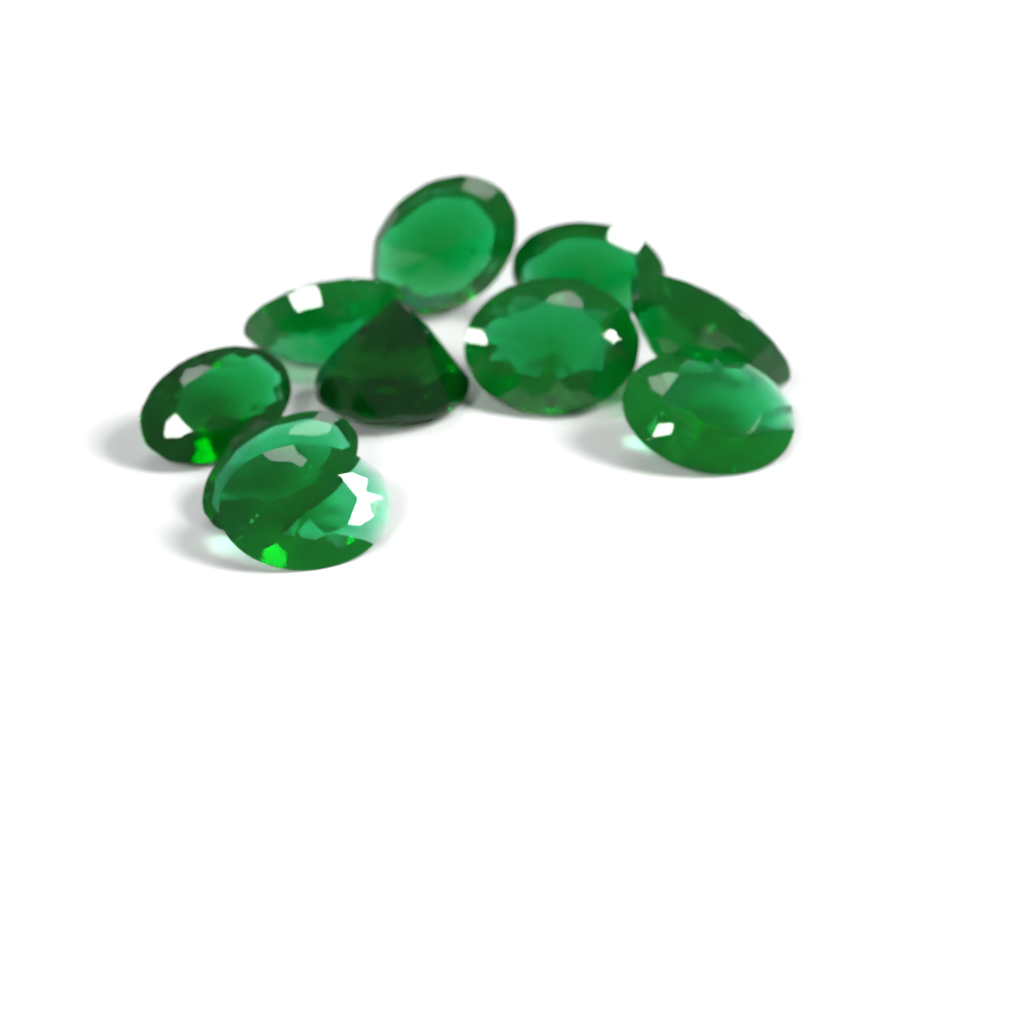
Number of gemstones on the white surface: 10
